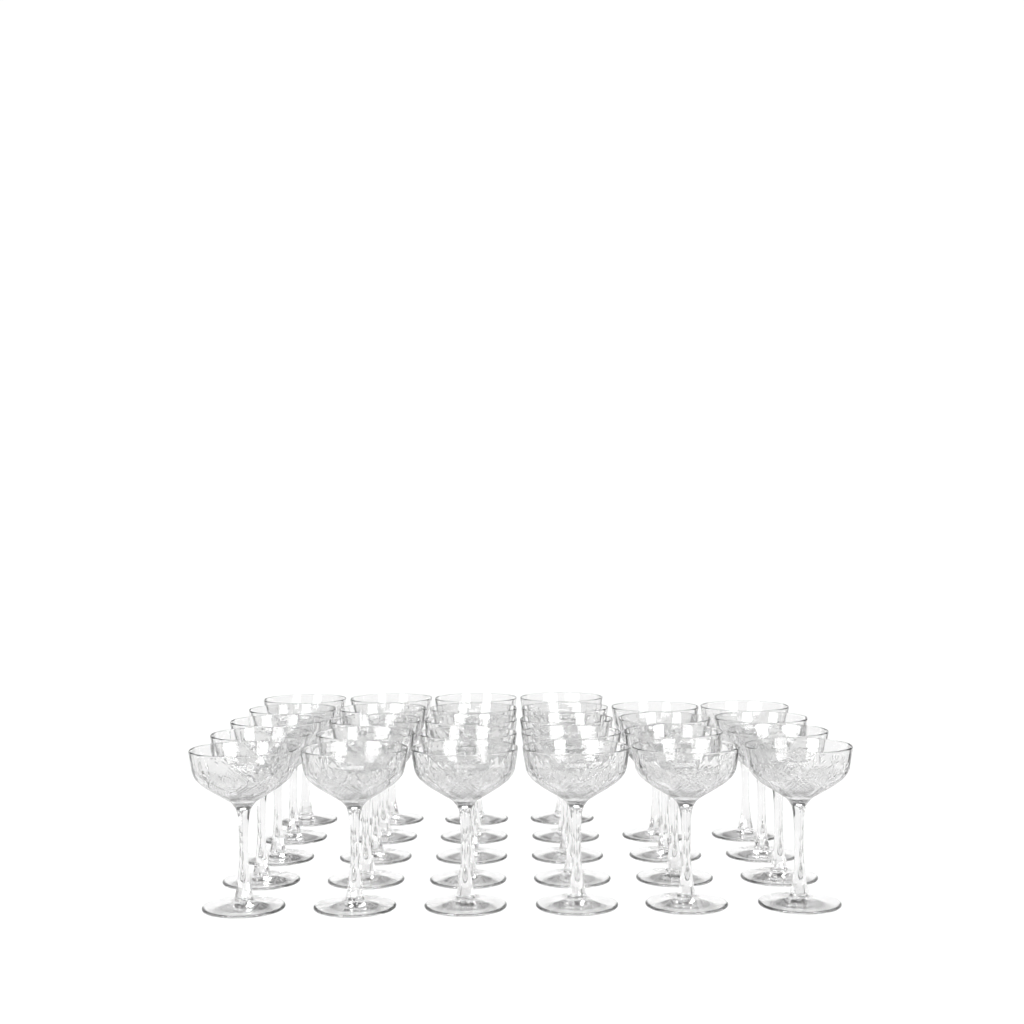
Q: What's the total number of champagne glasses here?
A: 28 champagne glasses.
